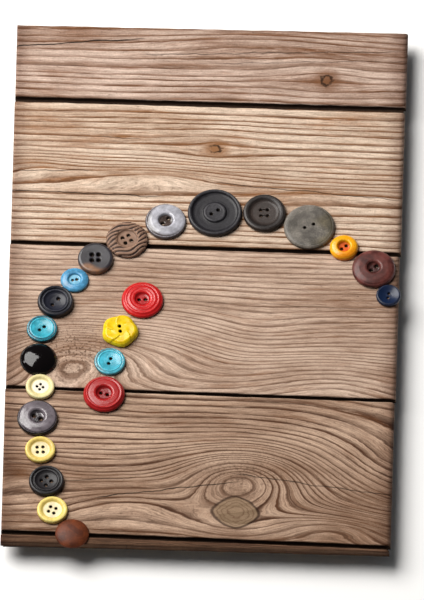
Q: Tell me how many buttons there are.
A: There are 23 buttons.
